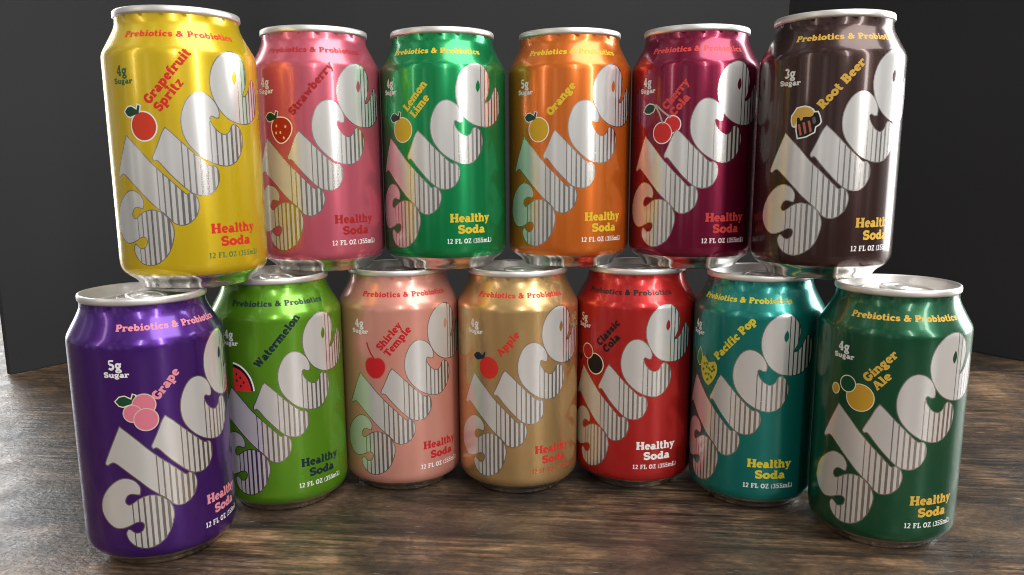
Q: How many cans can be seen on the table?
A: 13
